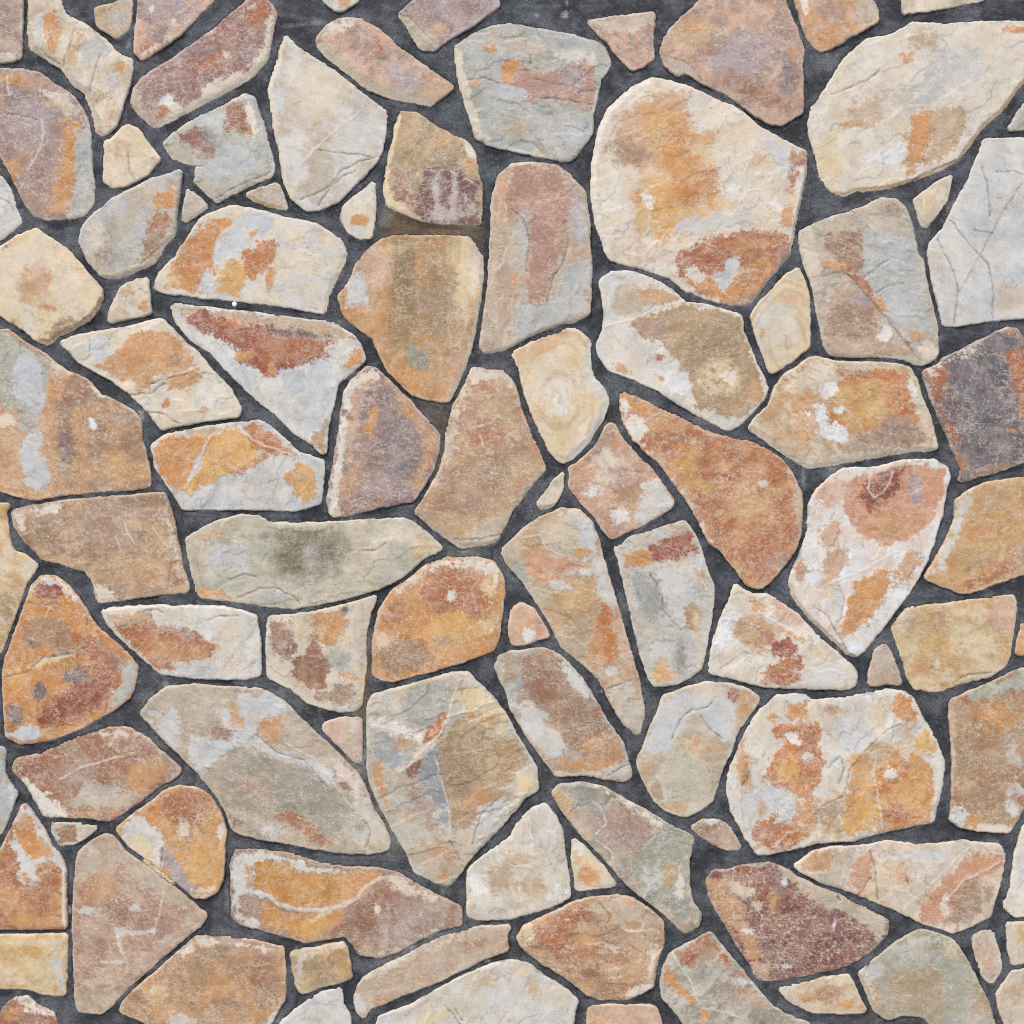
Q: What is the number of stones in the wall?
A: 100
